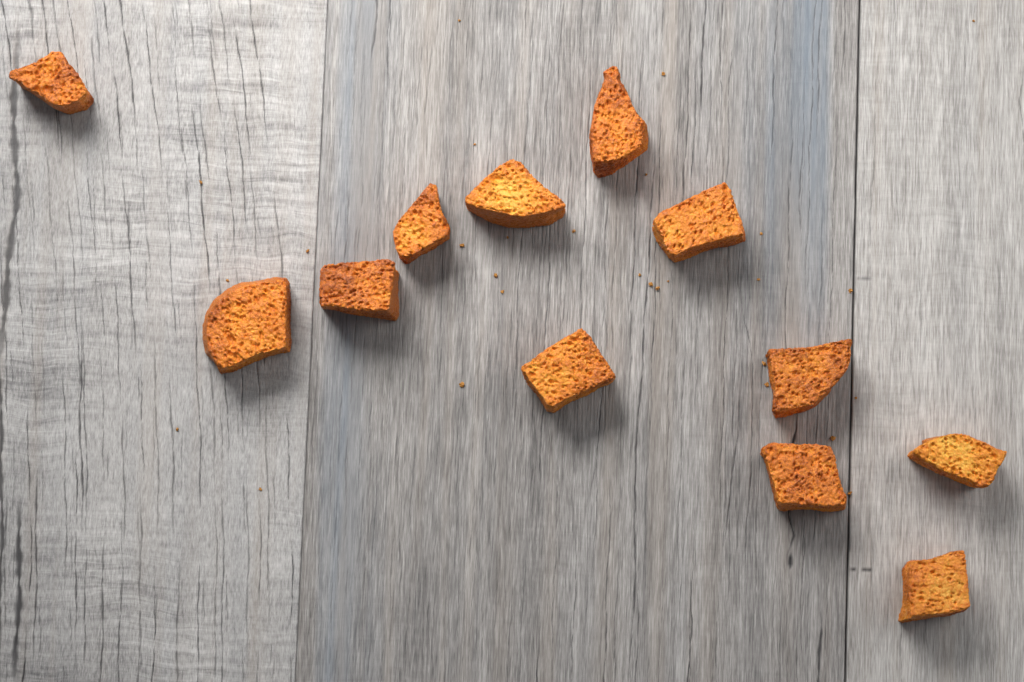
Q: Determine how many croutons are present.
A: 12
